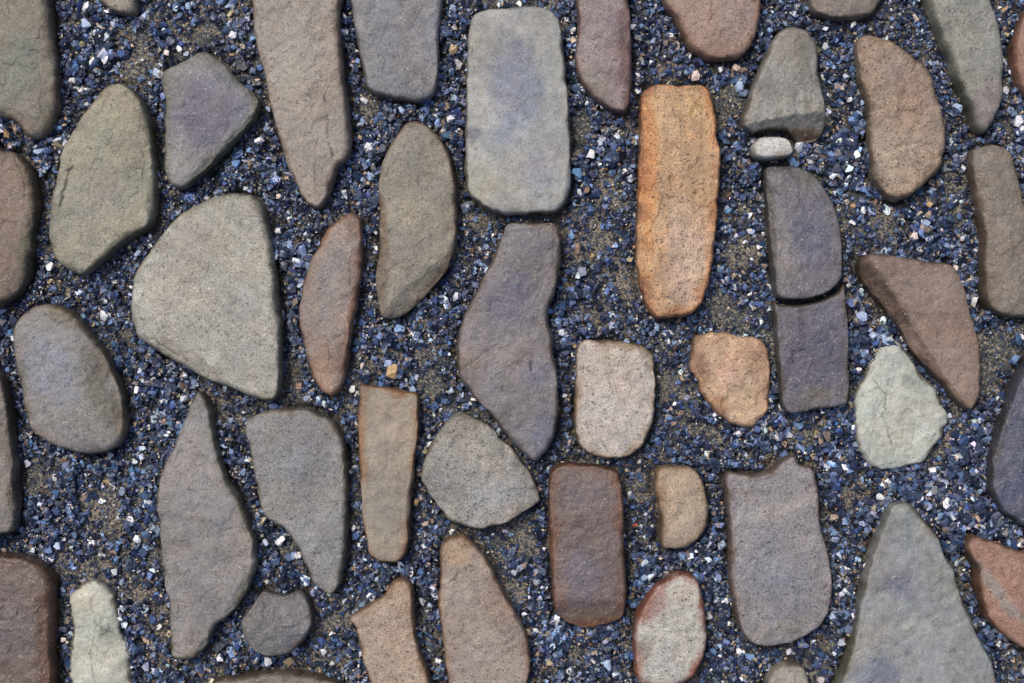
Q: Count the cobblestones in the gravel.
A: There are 48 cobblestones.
